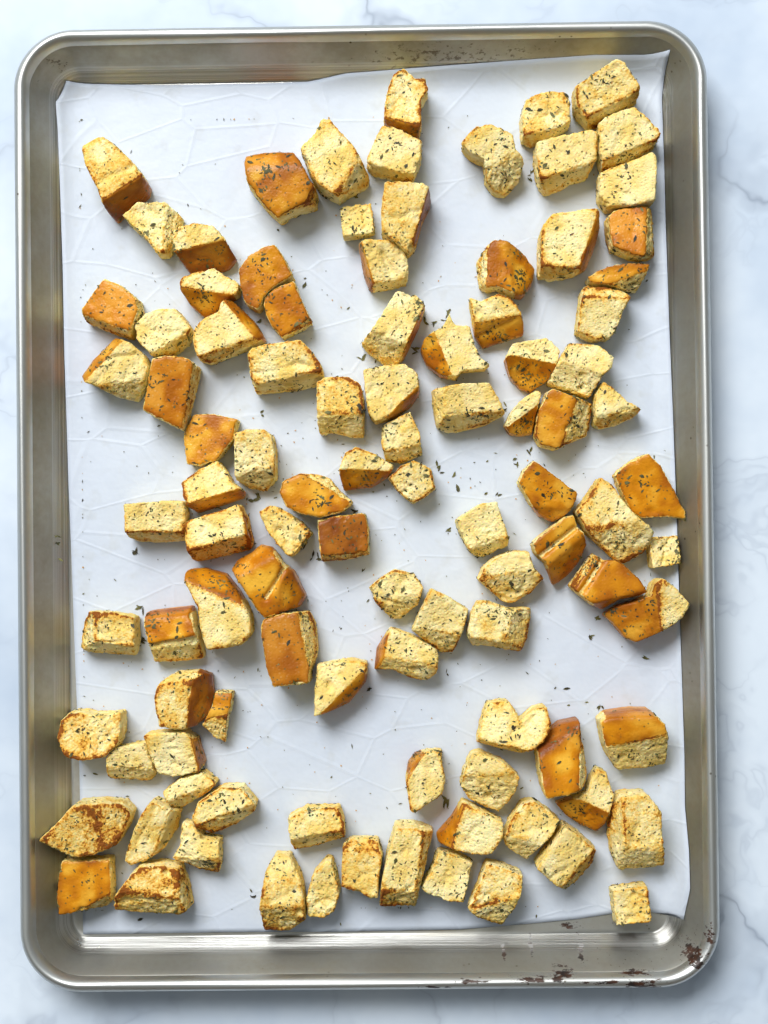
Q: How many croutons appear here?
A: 101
